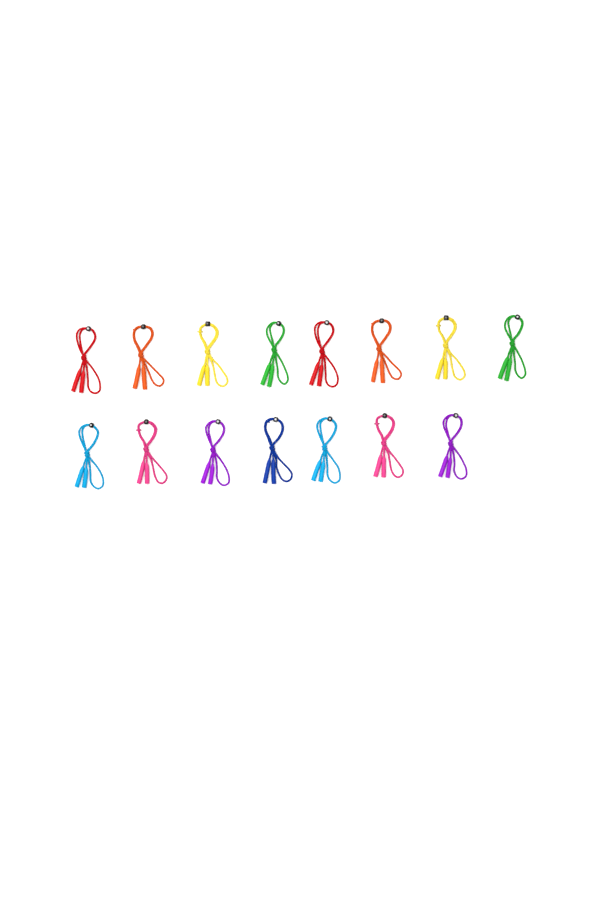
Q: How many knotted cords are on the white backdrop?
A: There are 15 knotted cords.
